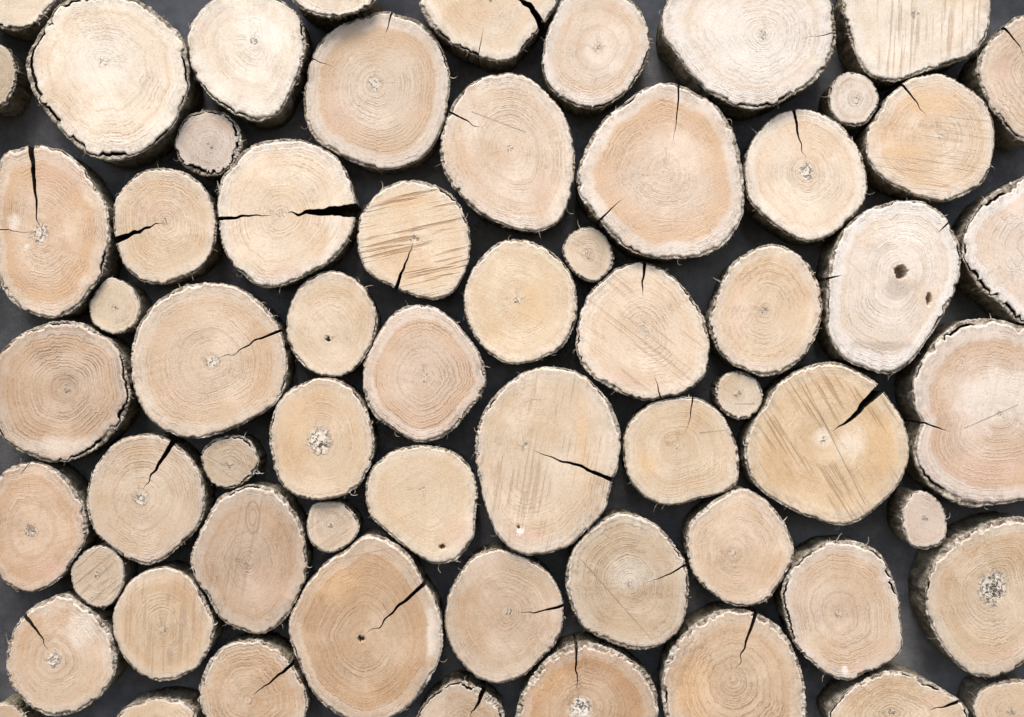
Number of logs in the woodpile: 62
